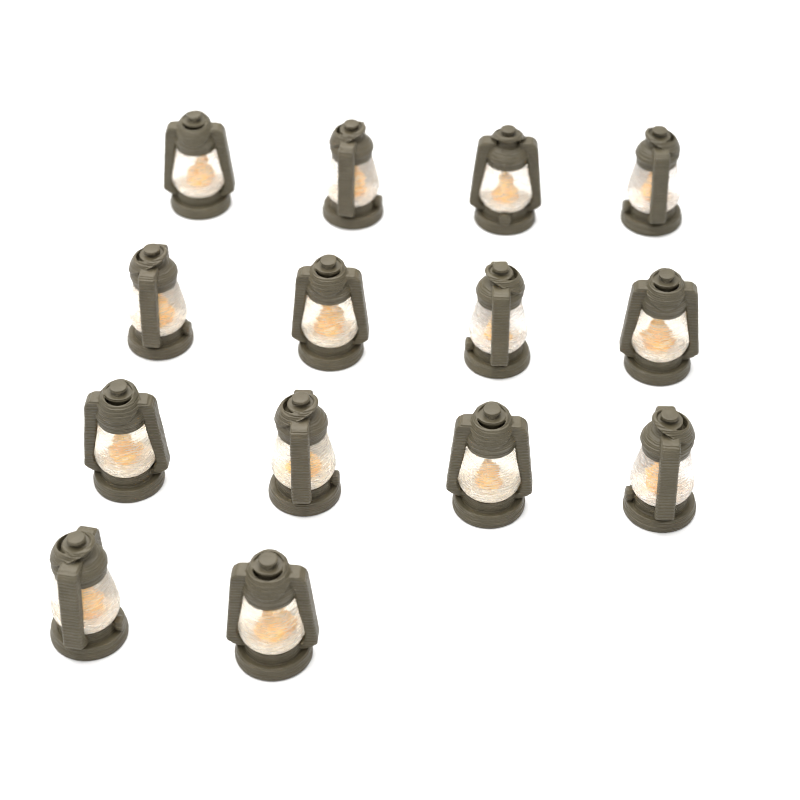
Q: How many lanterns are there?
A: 14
